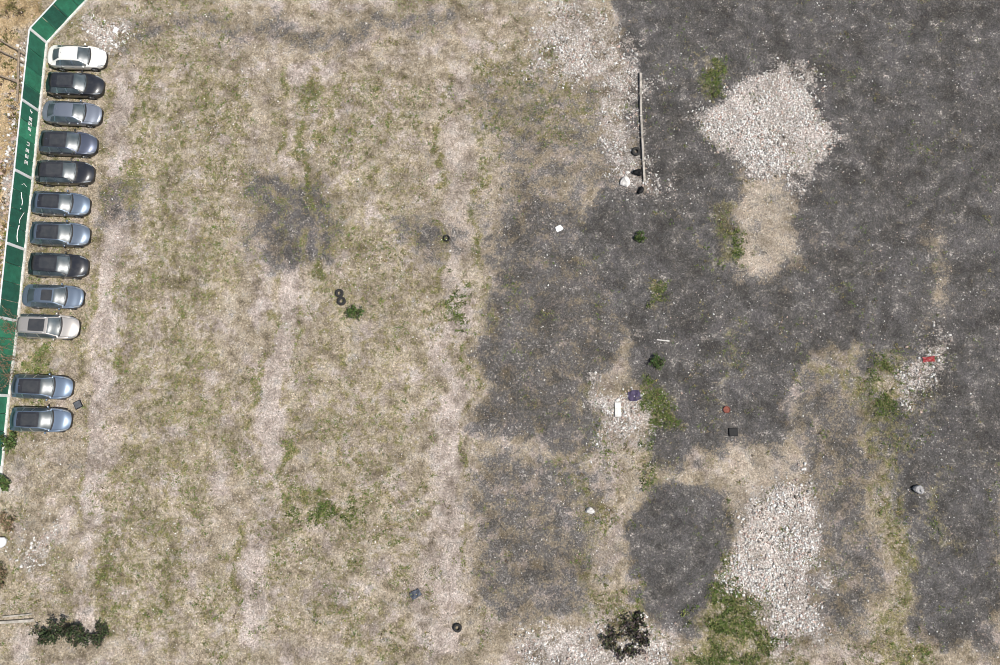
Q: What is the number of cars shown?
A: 12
